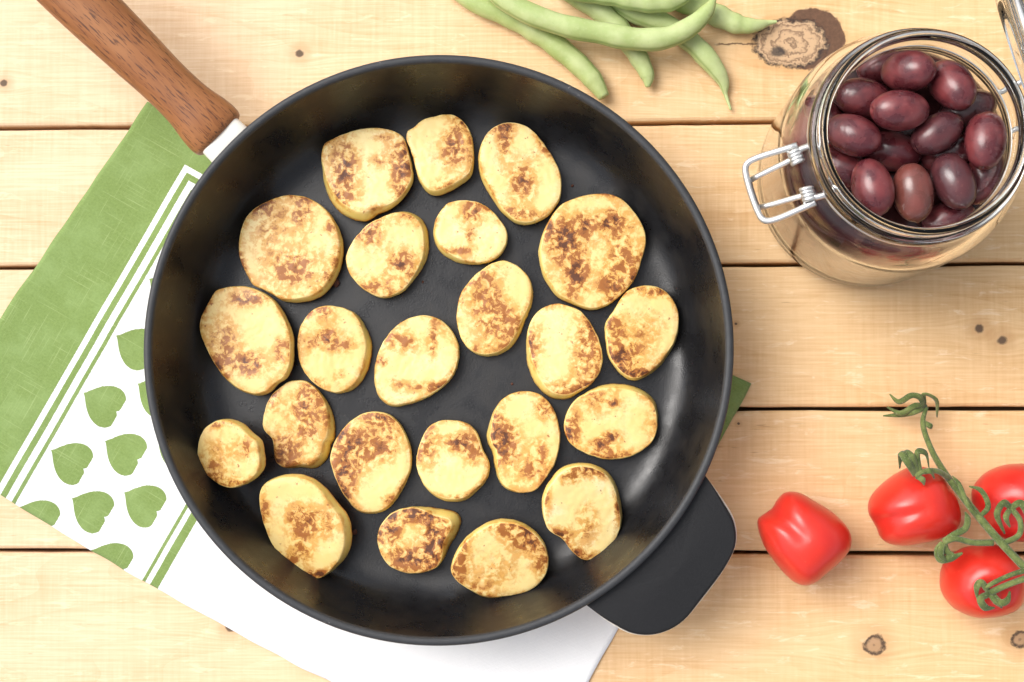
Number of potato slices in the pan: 23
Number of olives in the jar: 18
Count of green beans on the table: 6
